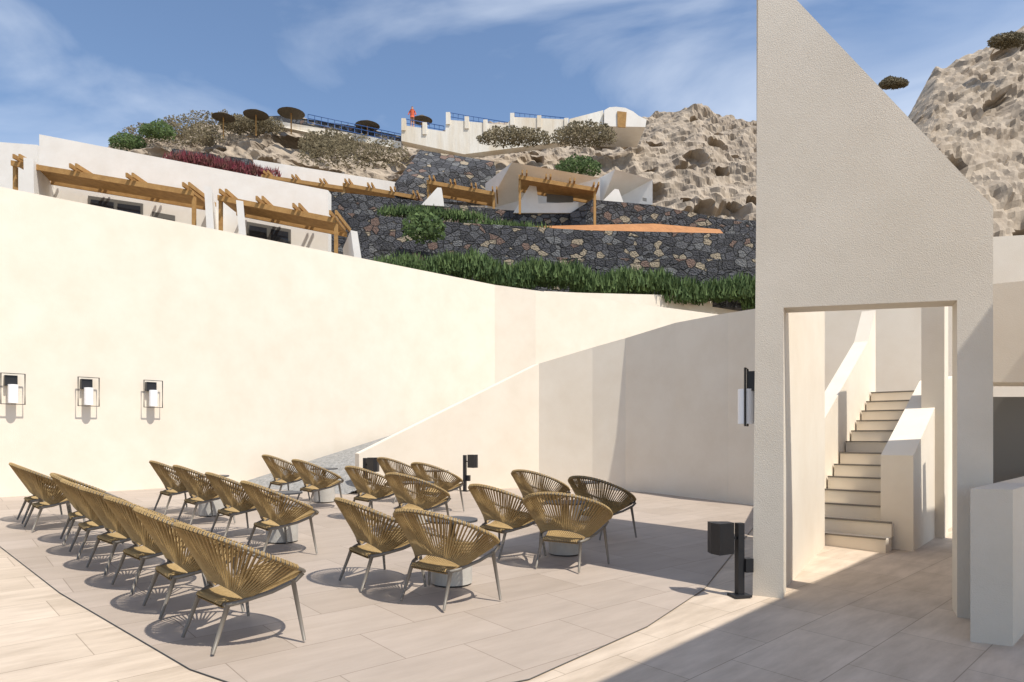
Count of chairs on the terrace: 24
